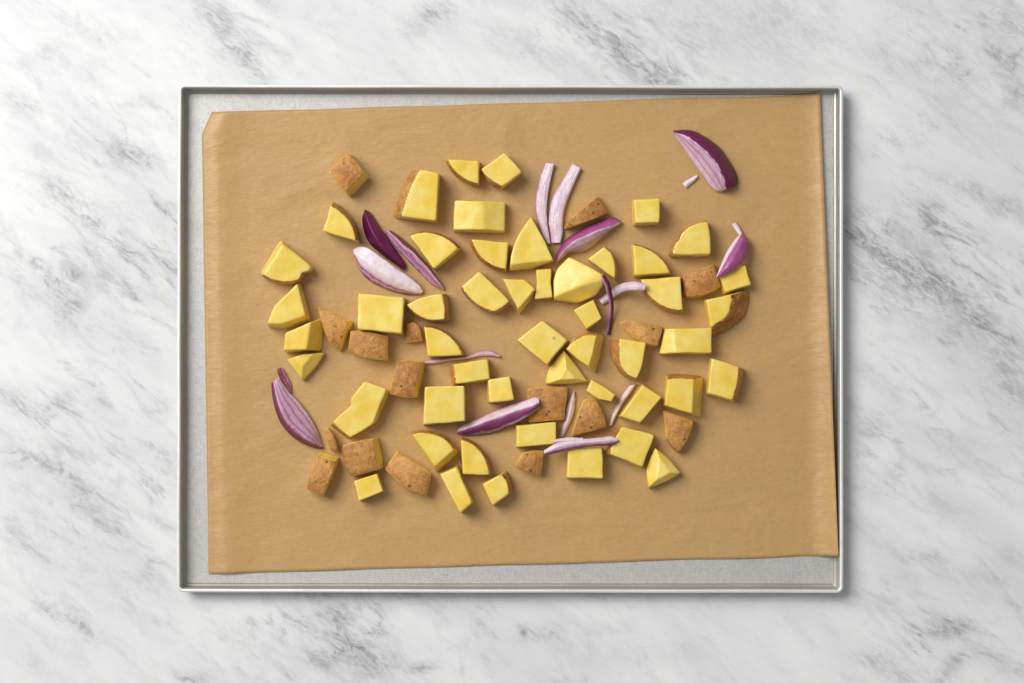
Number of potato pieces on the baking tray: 65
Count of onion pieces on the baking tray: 17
